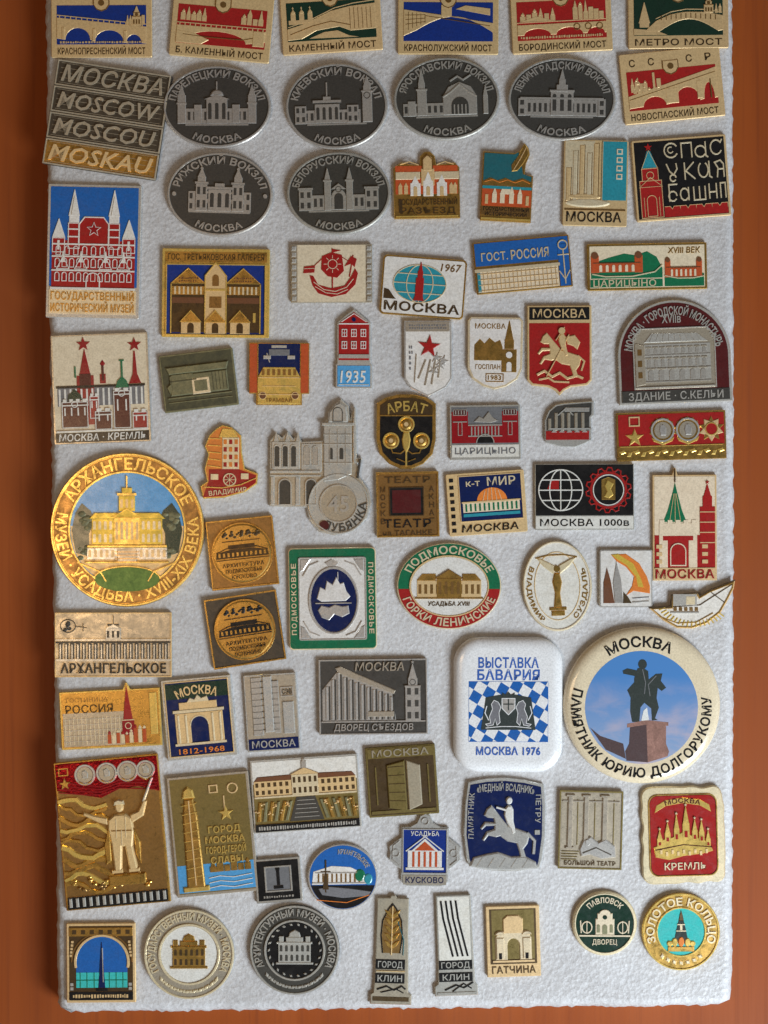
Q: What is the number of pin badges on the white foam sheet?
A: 75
